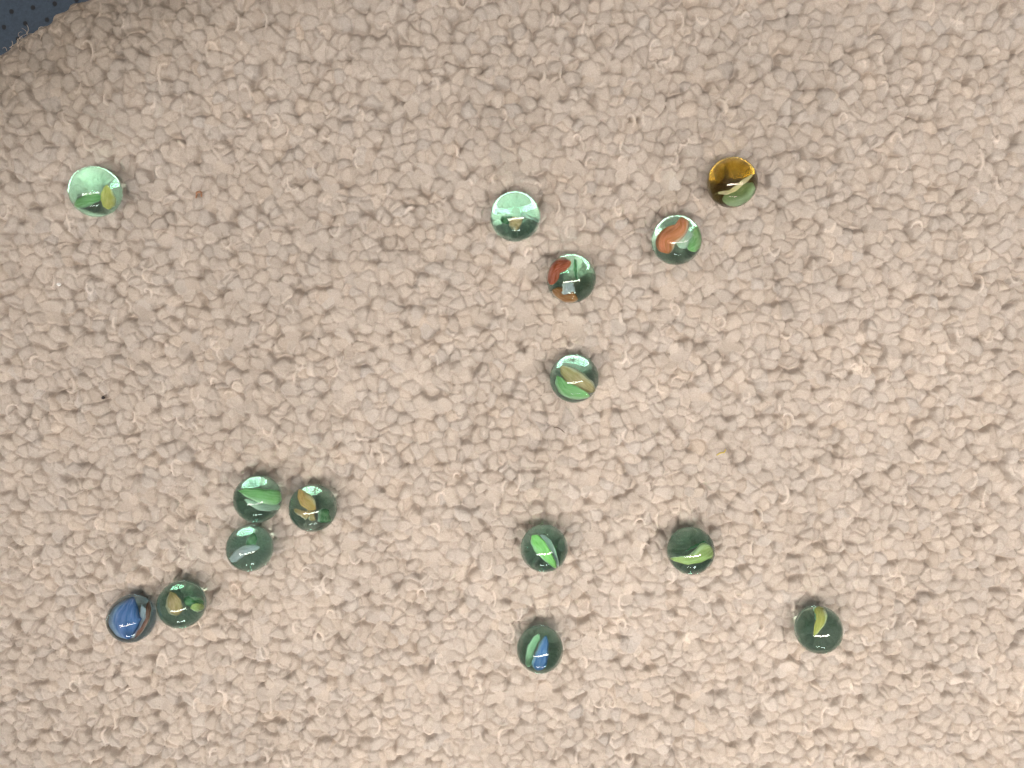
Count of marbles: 15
